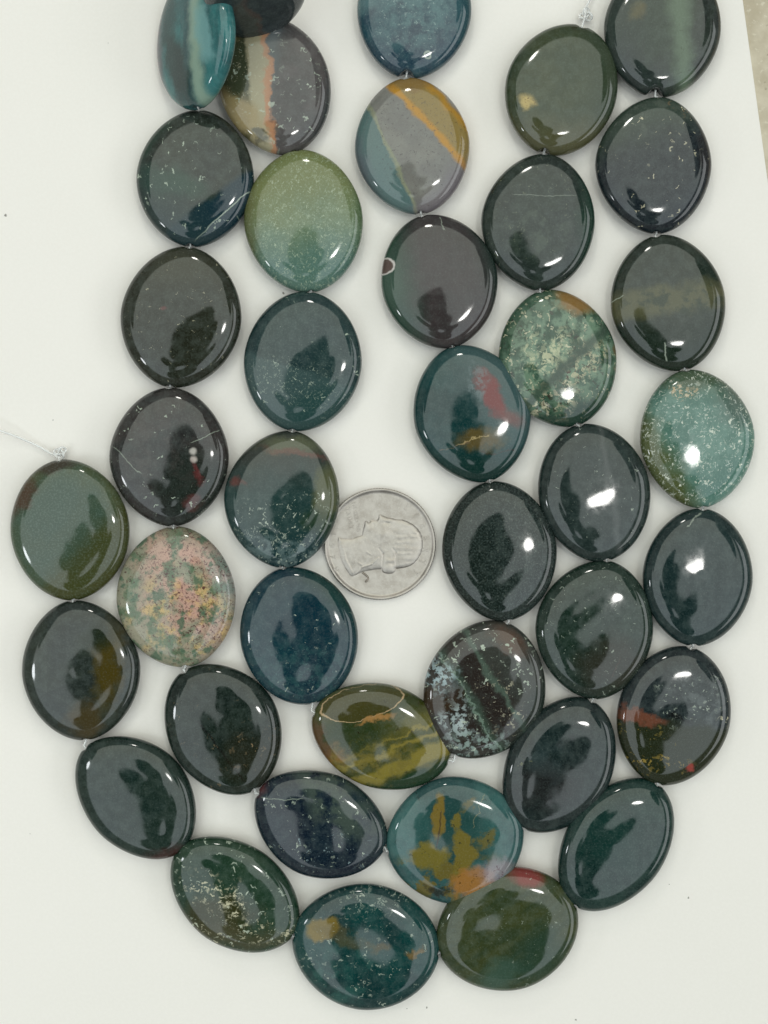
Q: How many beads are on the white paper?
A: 40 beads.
